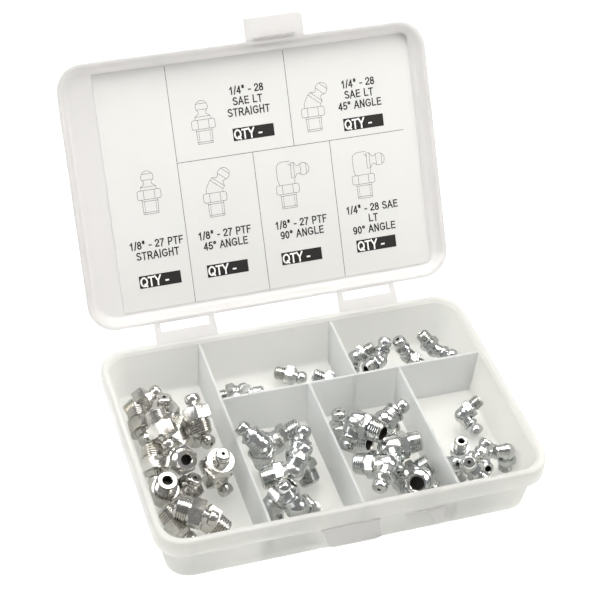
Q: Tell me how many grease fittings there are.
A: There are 43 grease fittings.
